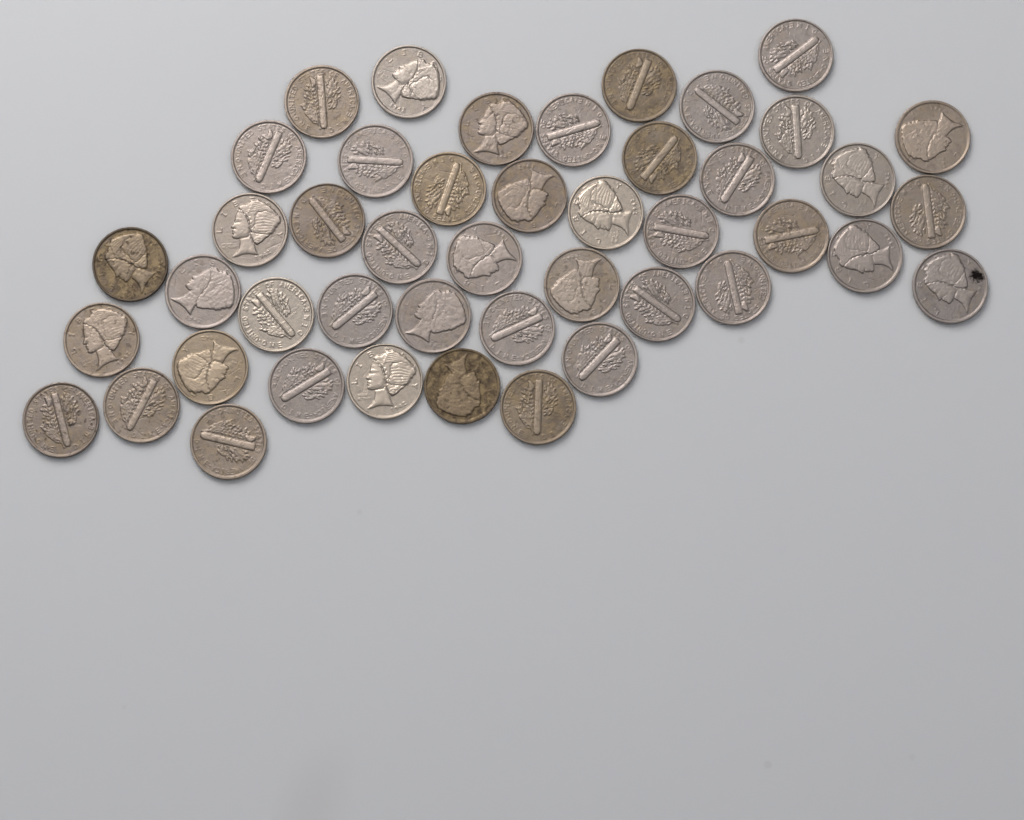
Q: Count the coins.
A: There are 45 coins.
